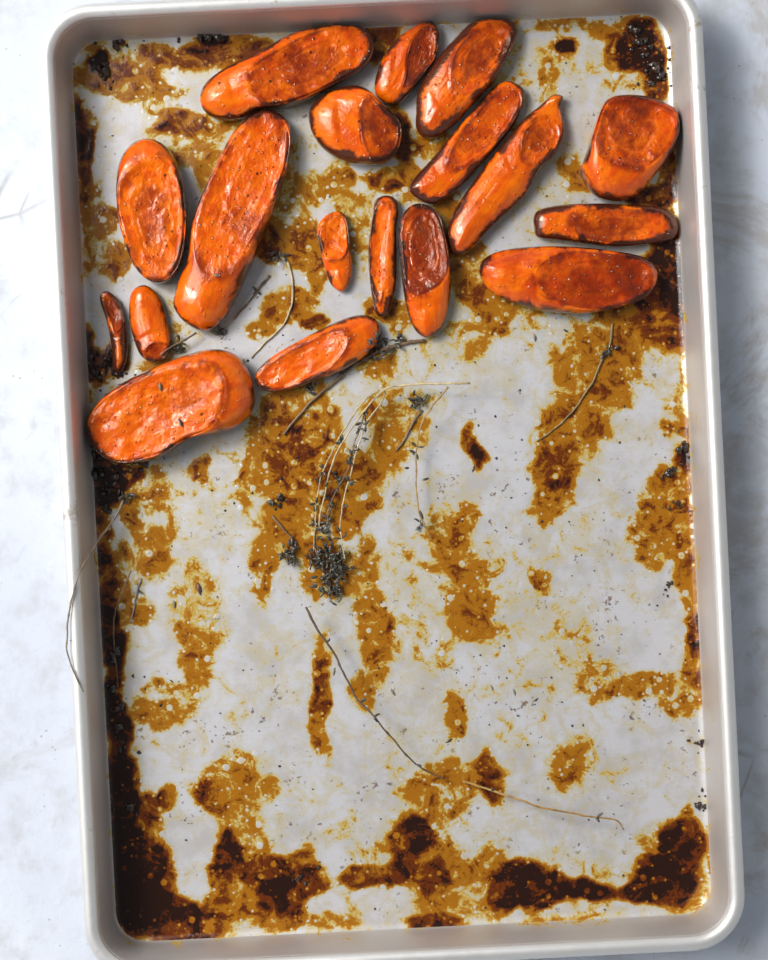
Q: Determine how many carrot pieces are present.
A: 18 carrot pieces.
